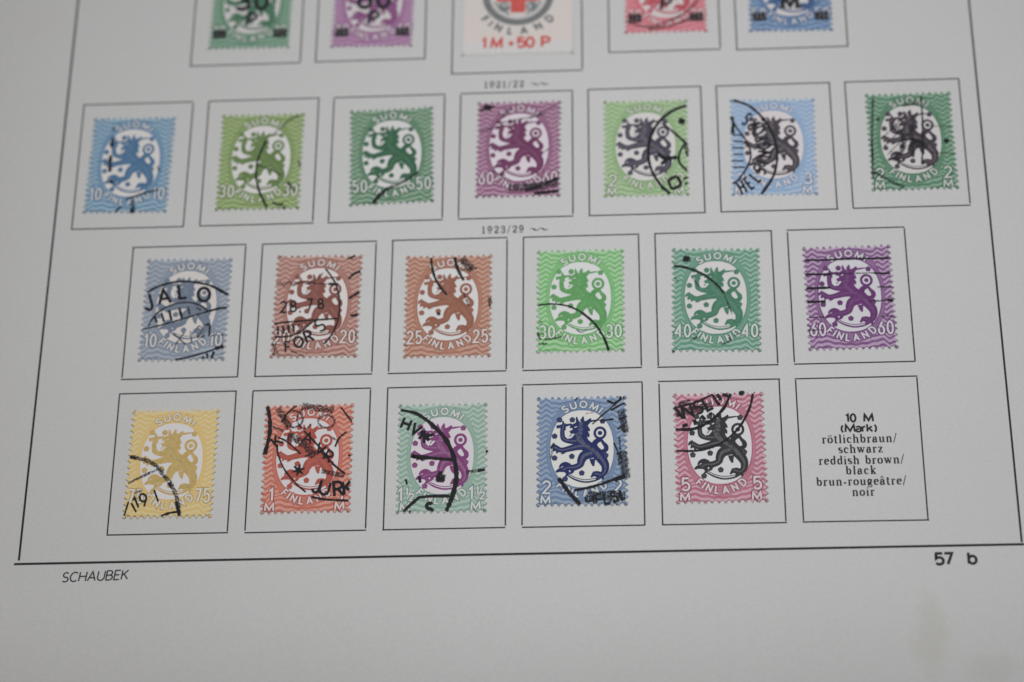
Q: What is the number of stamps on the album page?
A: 23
